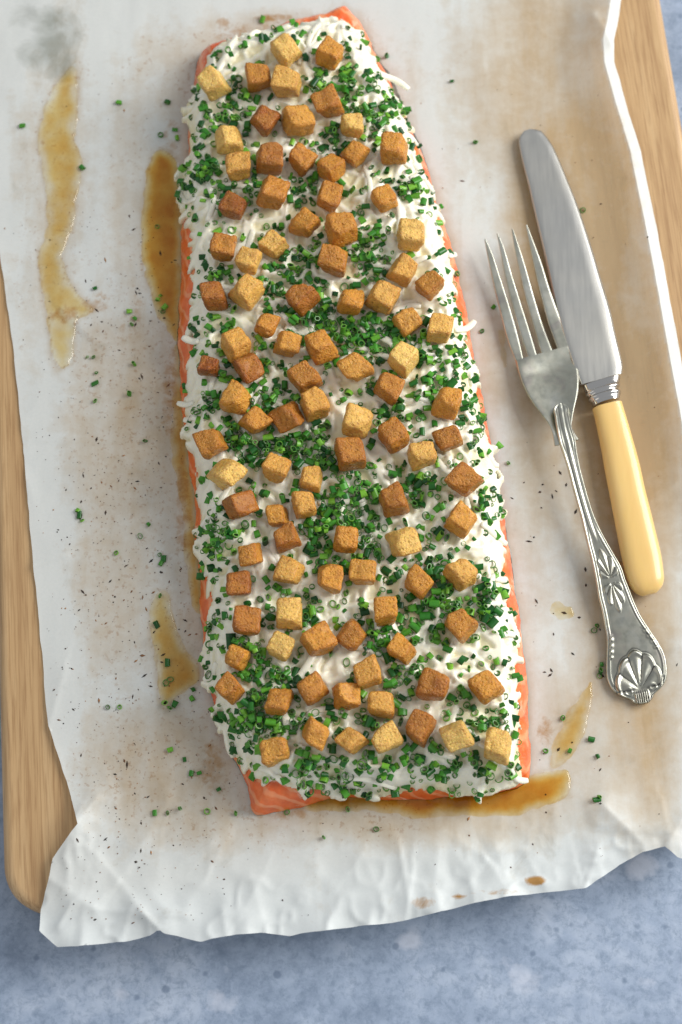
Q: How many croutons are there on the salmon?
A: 100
